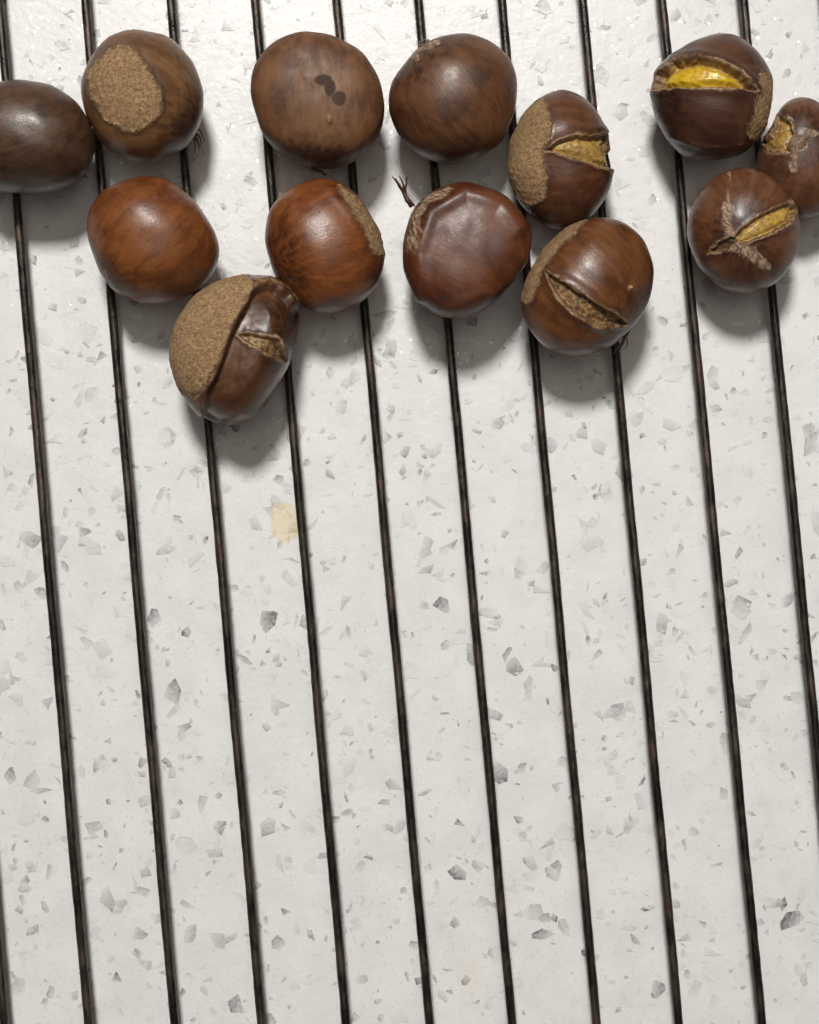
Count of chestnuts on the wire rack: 13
